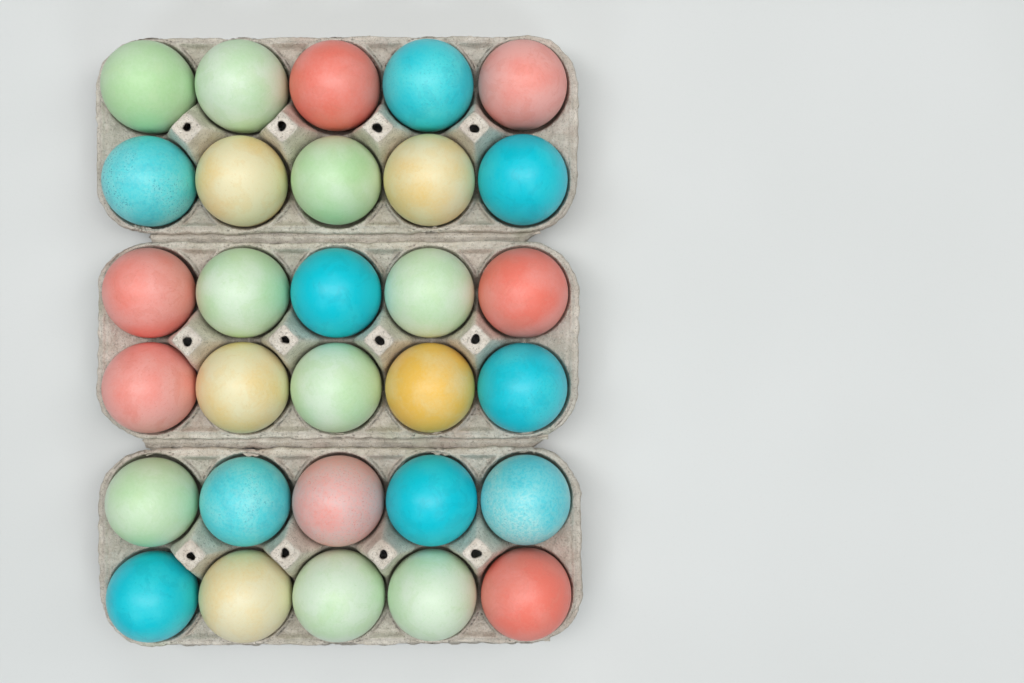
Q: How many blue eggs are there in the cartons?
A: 9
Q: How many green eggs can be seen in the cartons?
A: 9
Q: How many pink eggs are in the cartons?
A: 7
